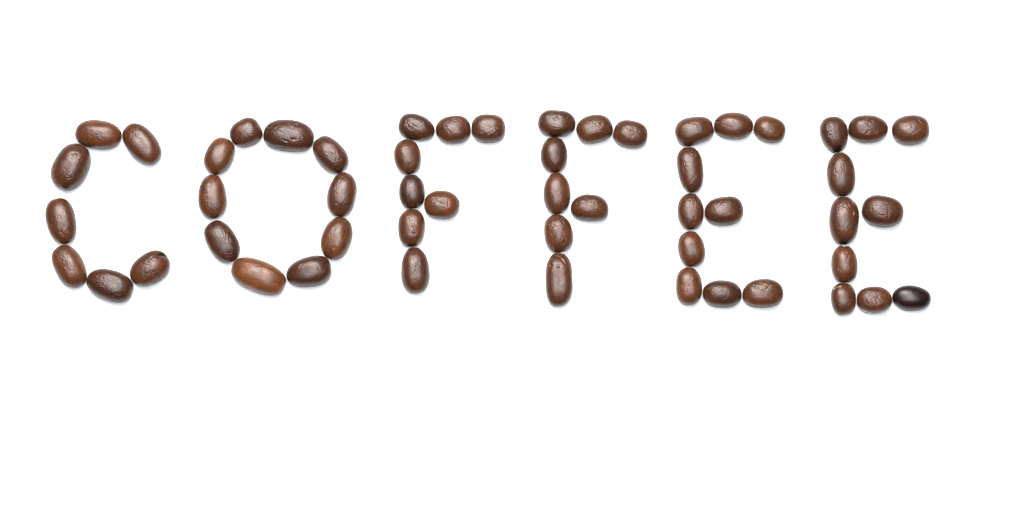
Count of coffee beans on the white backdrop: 53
